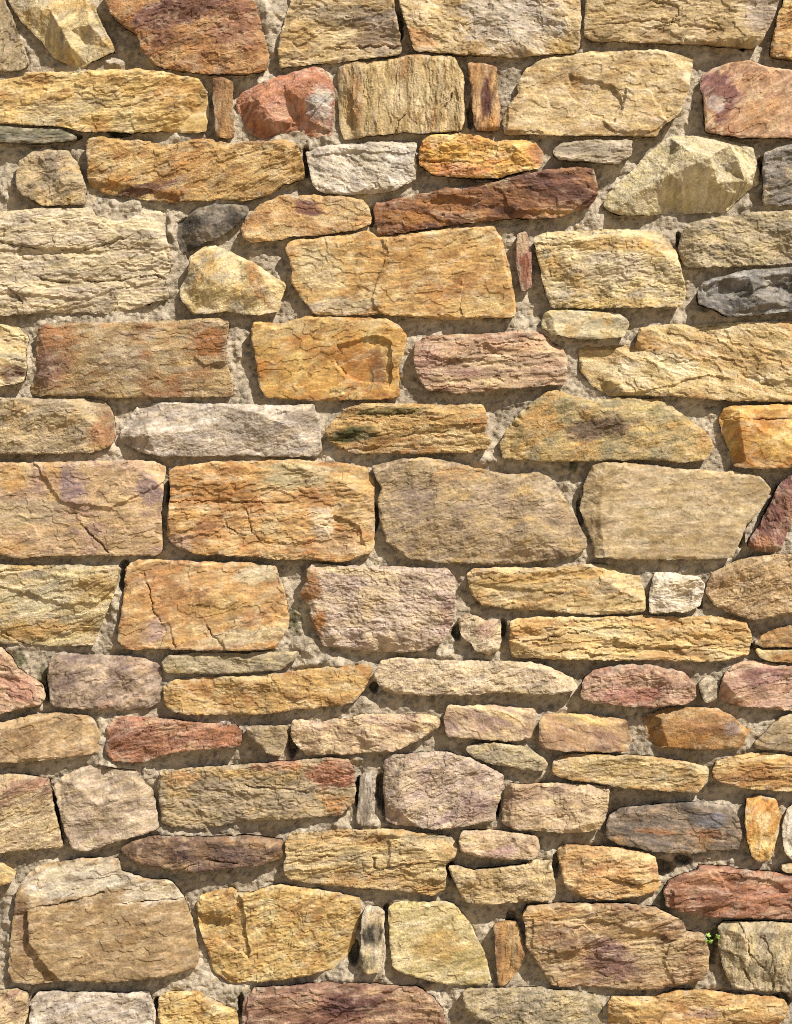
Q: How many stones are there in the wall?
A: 107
